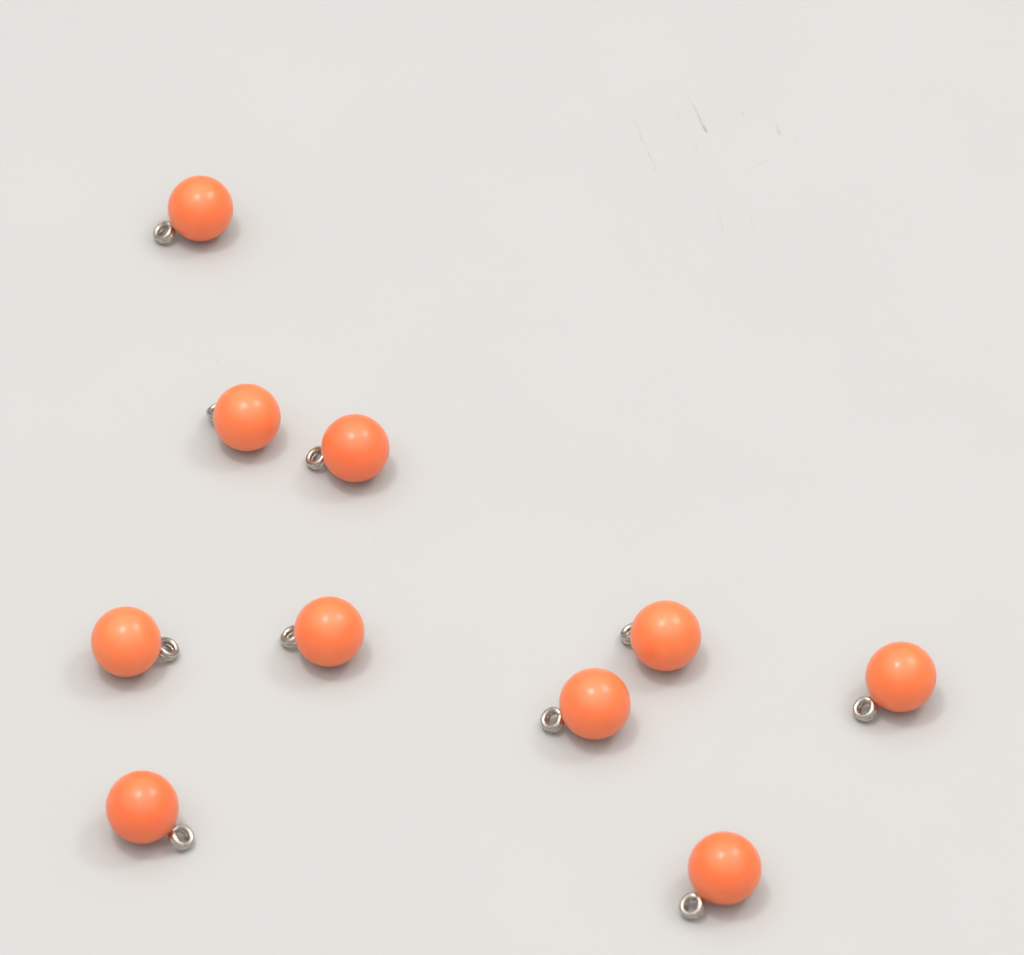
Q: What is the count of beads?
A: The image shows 10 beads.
